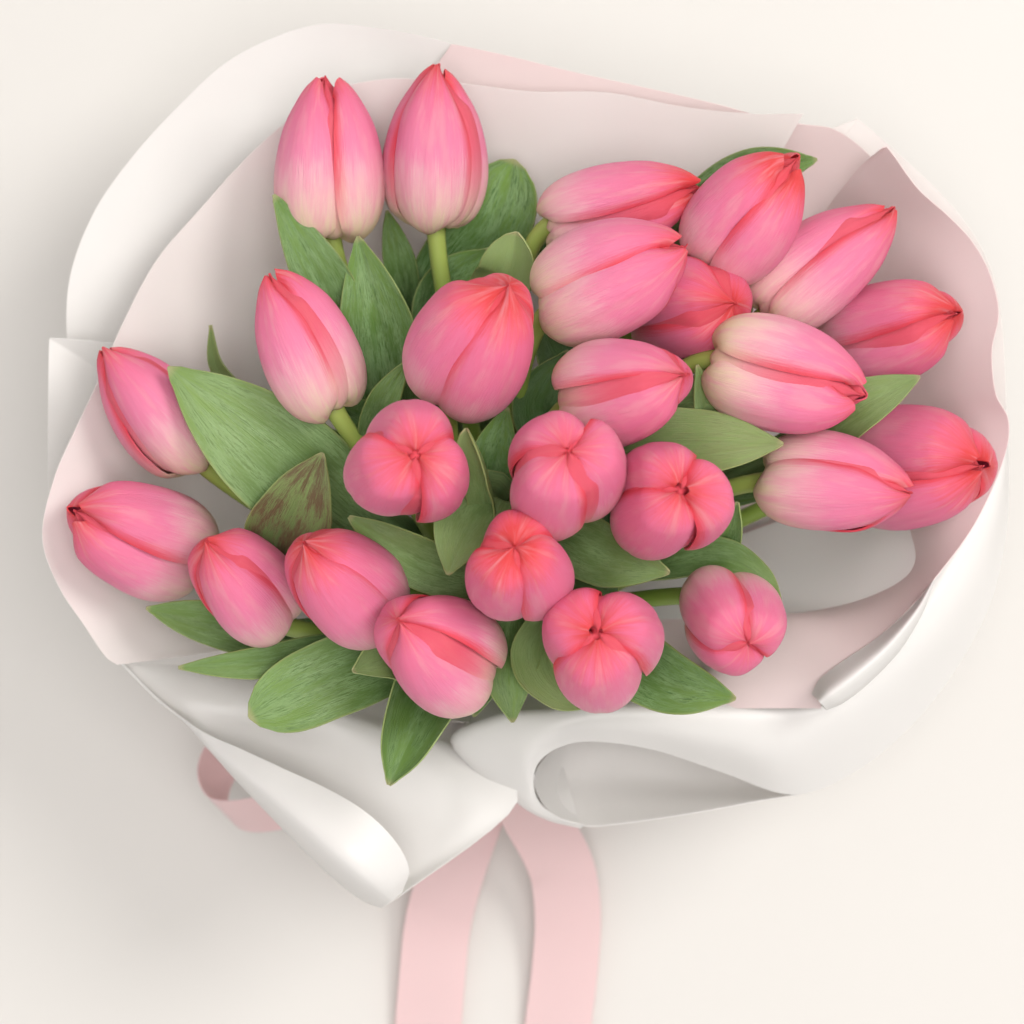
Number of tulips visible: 25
